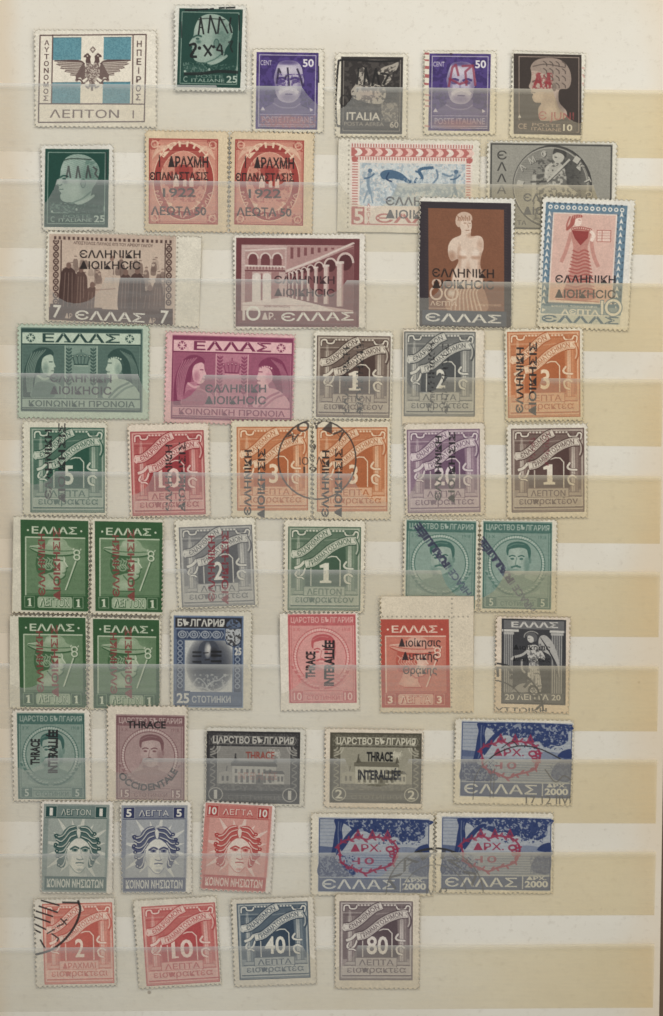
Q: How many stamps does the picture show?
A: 52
